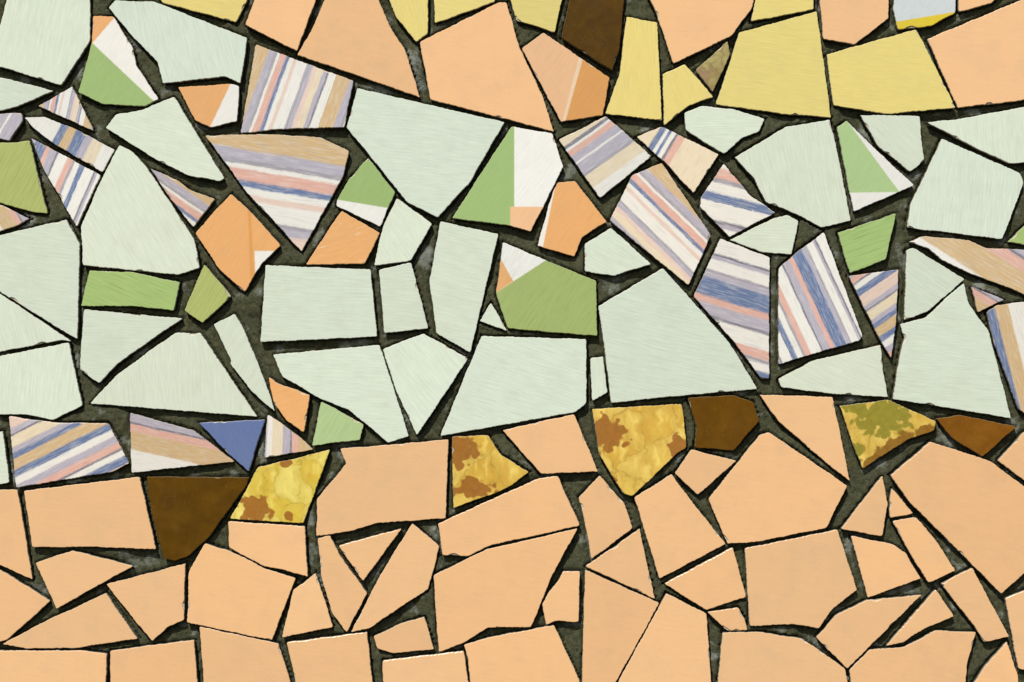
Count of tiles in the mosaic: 146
